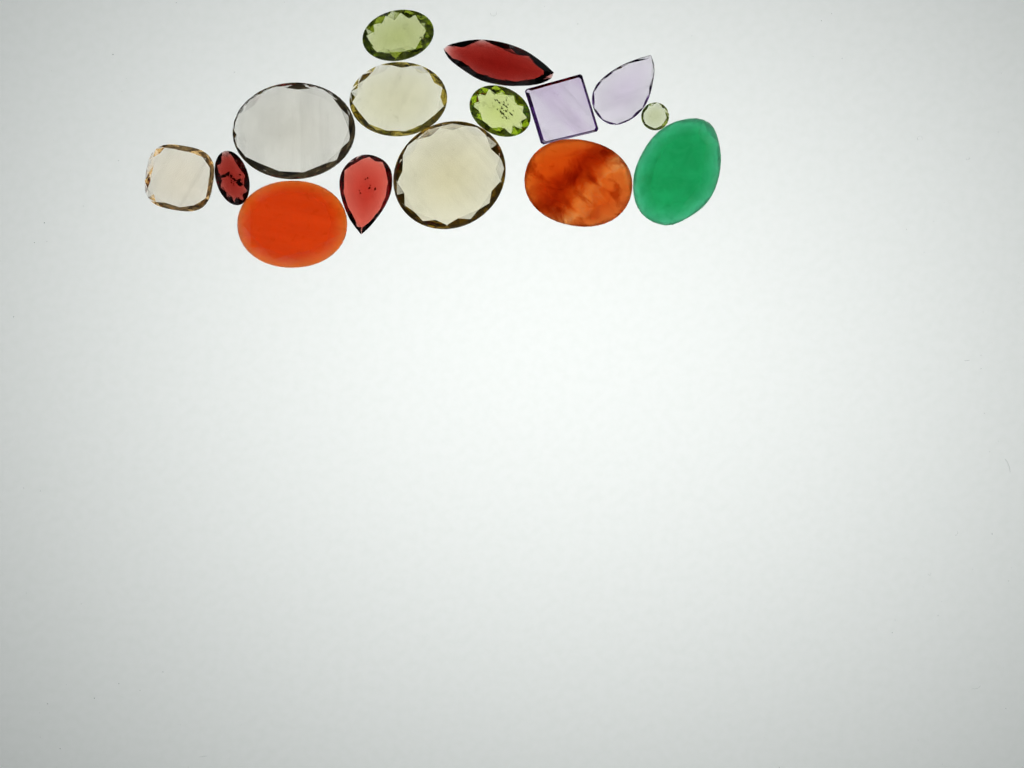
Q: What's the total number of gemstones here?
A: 15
